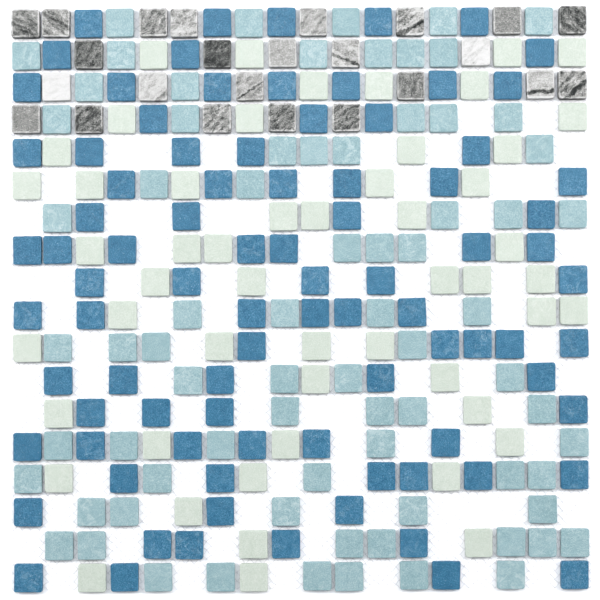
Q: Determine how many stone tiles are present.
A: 24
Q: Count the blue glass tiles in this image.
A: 88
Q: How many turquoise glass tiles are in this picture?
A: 75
